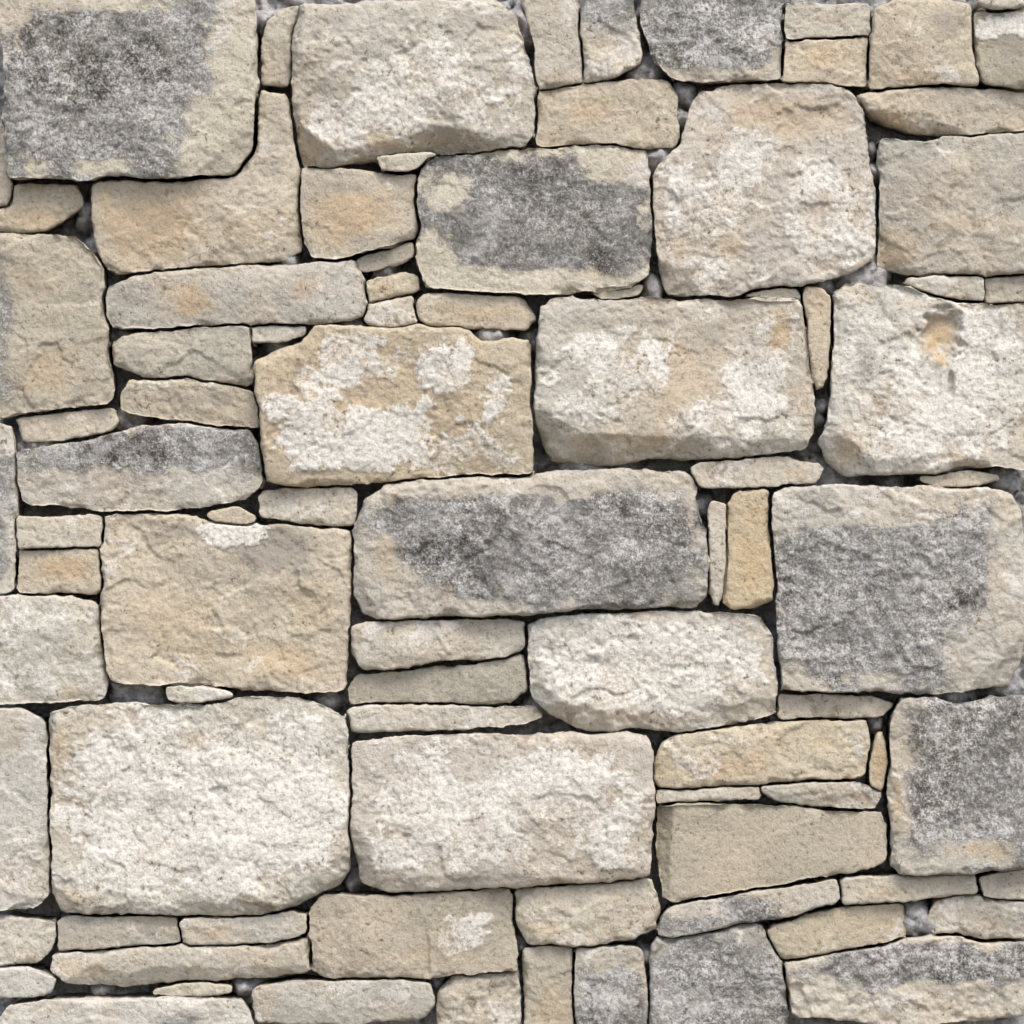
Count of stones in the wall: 88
